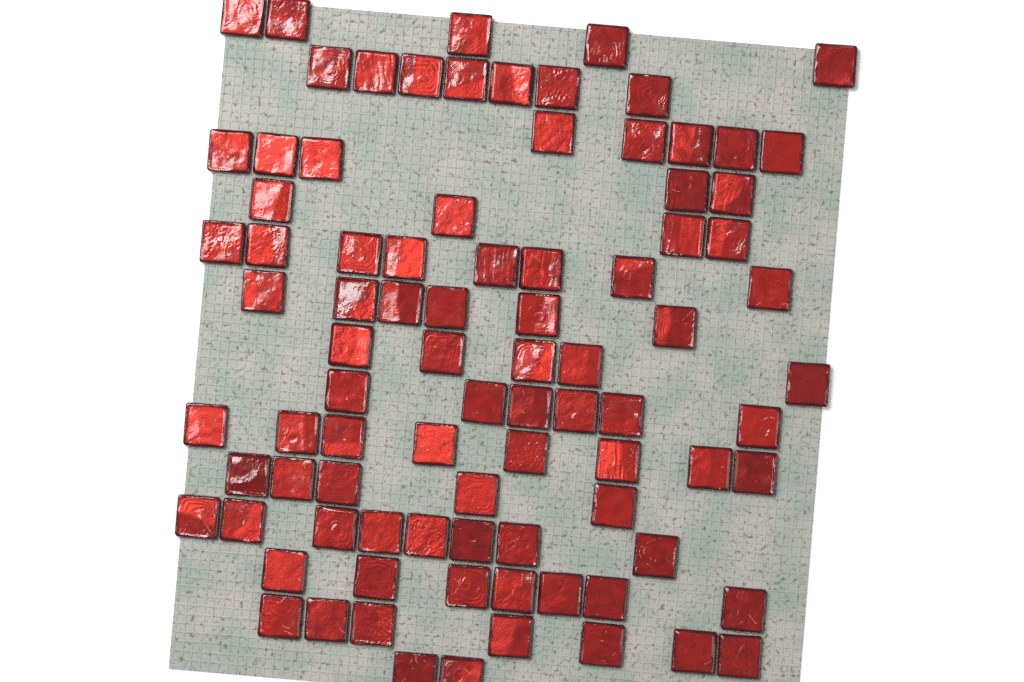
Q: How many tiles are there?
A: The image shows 88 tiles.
